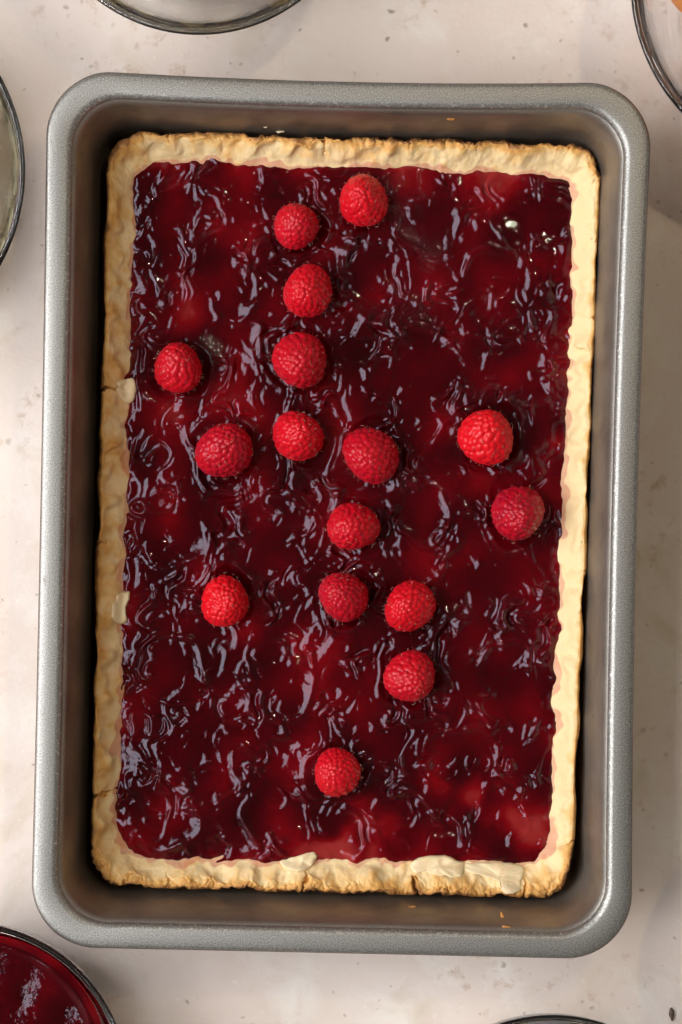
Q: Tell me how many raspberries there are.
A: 16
